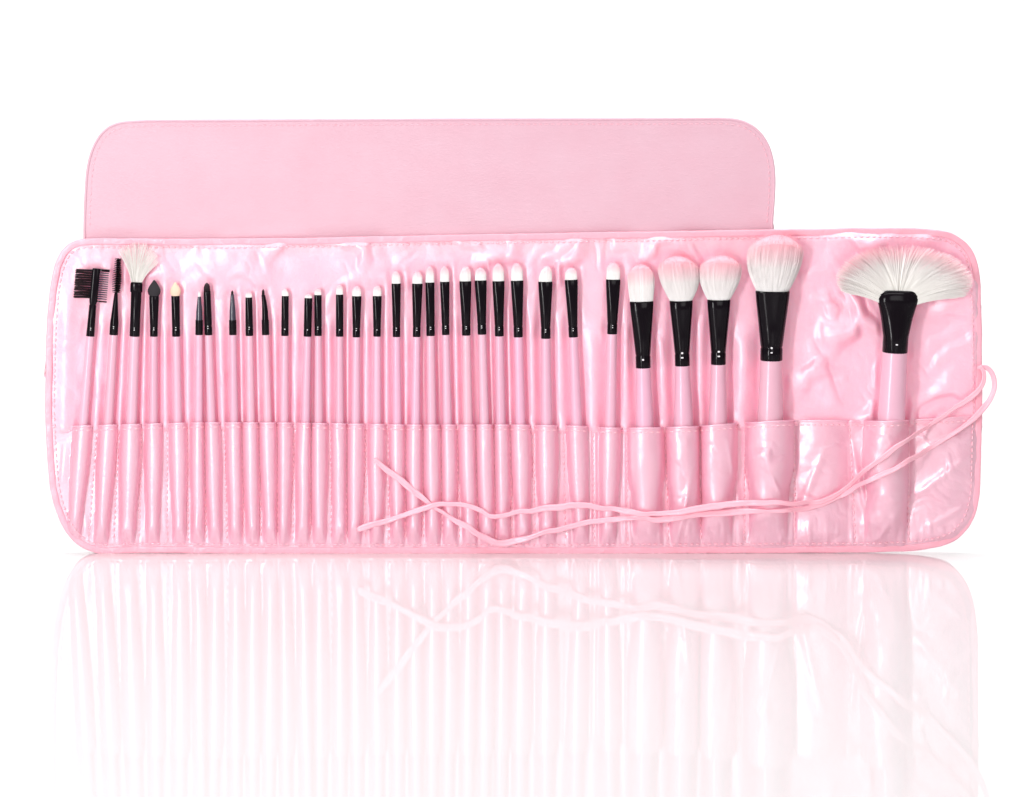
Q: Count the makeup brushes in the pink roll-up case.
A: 32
